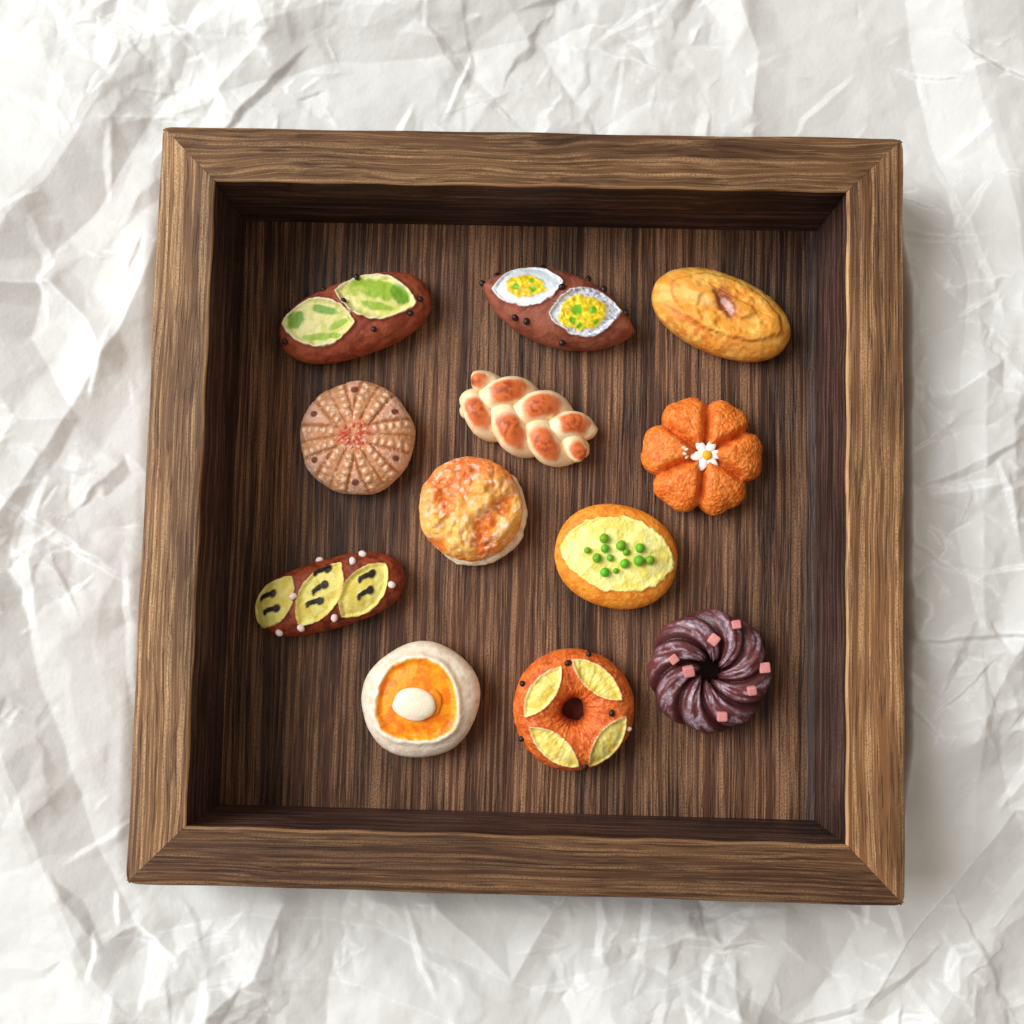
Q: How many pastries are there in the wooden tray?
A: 12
